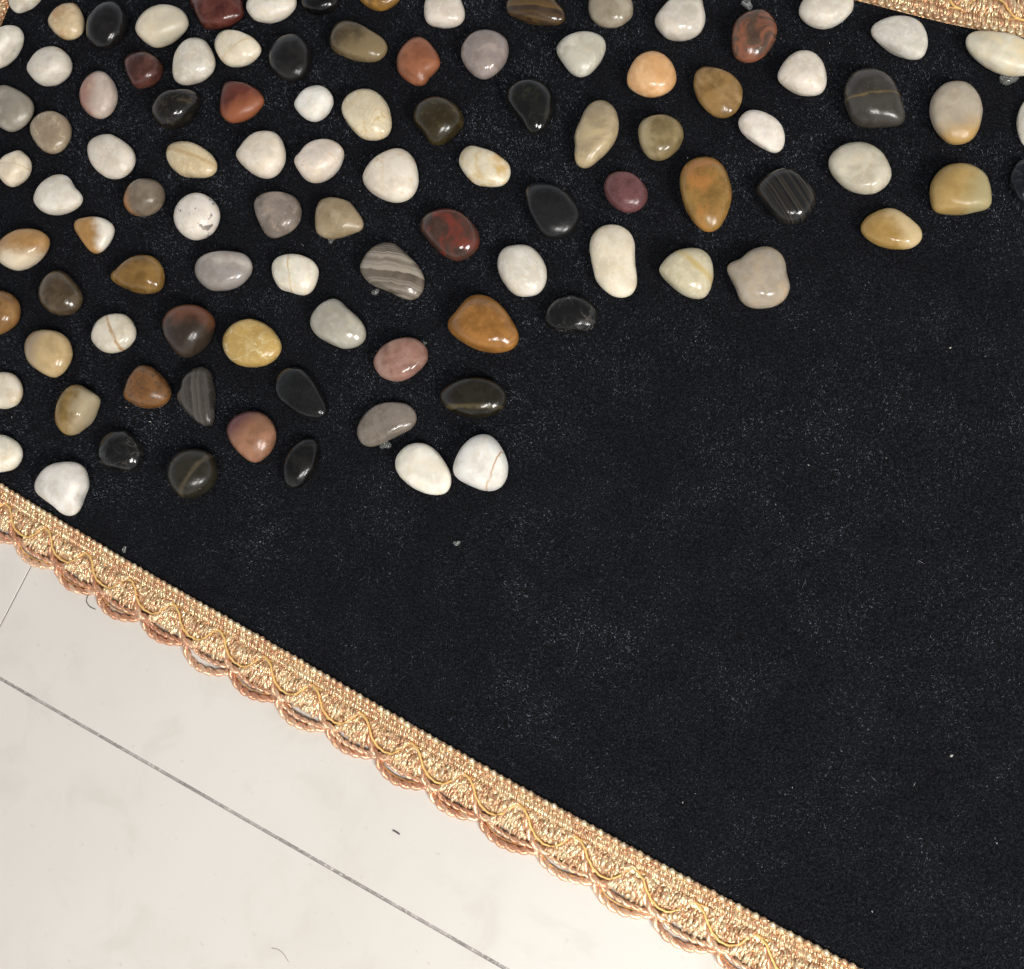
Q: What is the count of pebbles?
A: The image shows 100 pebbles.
